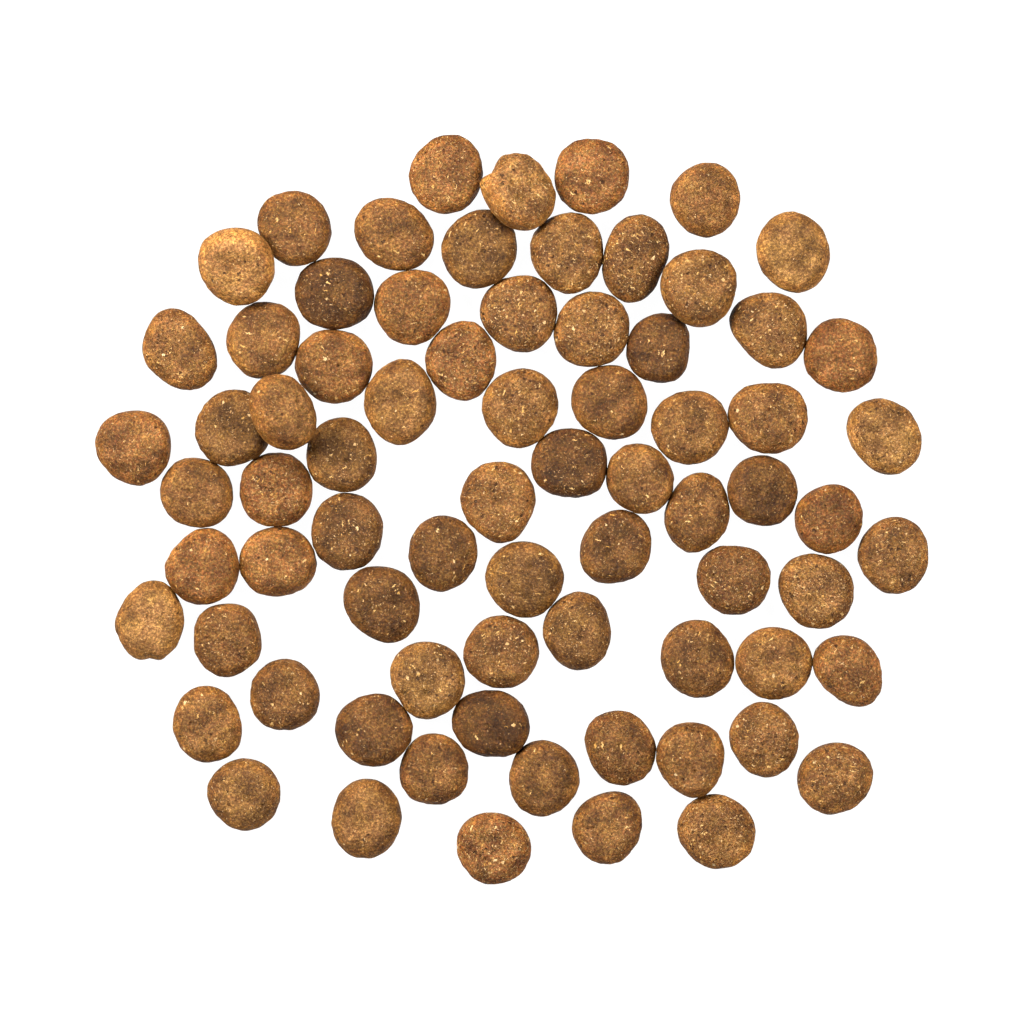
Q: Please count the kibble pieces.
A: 74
